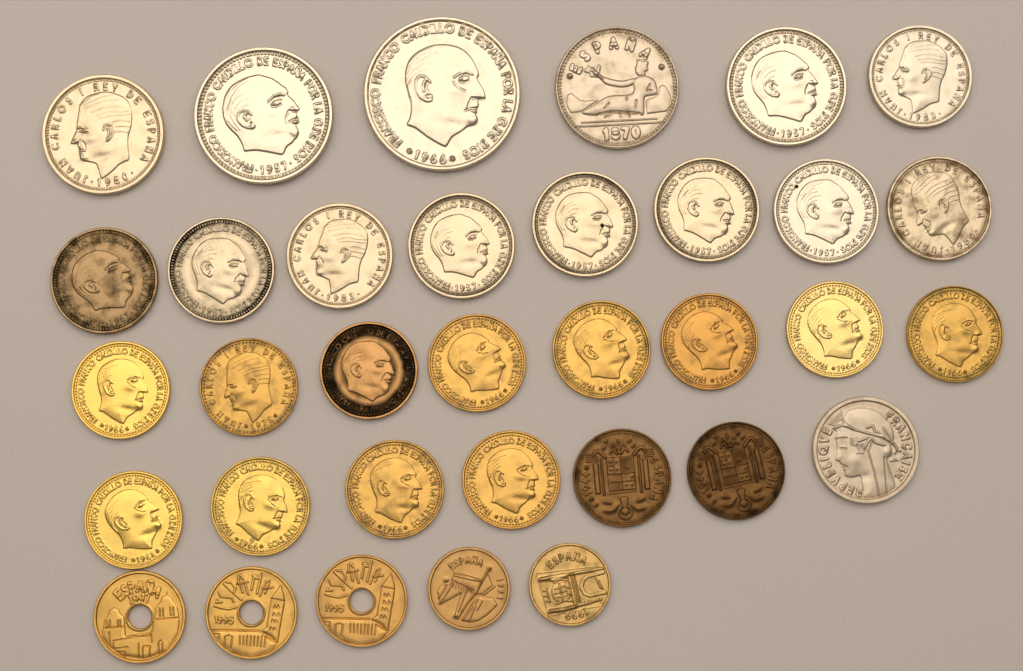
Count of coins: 34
